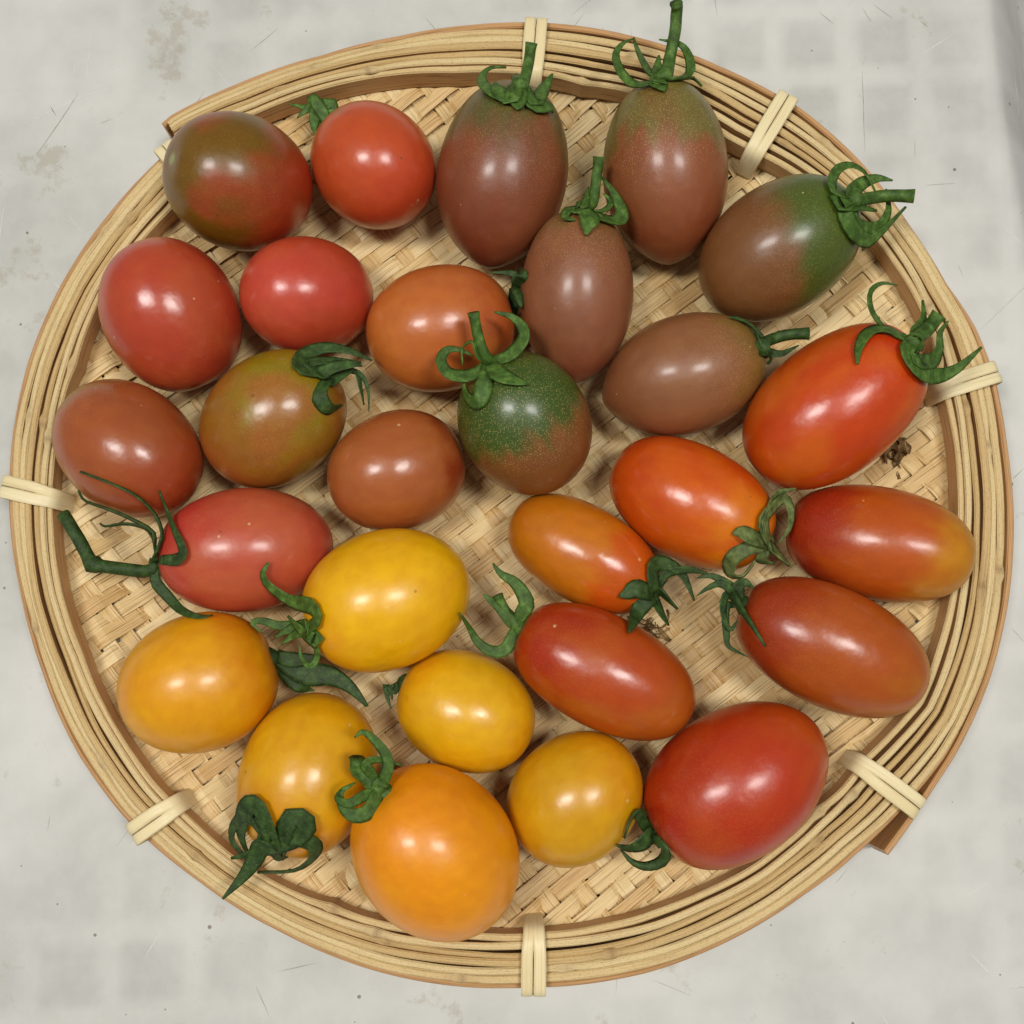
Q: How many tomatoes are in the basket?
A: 28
